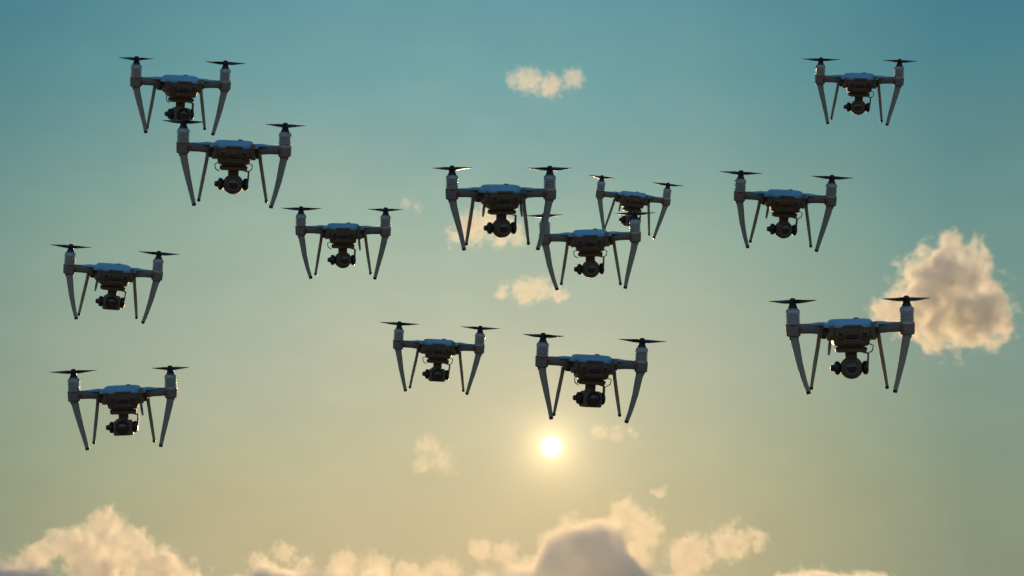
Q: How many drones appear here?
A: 13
